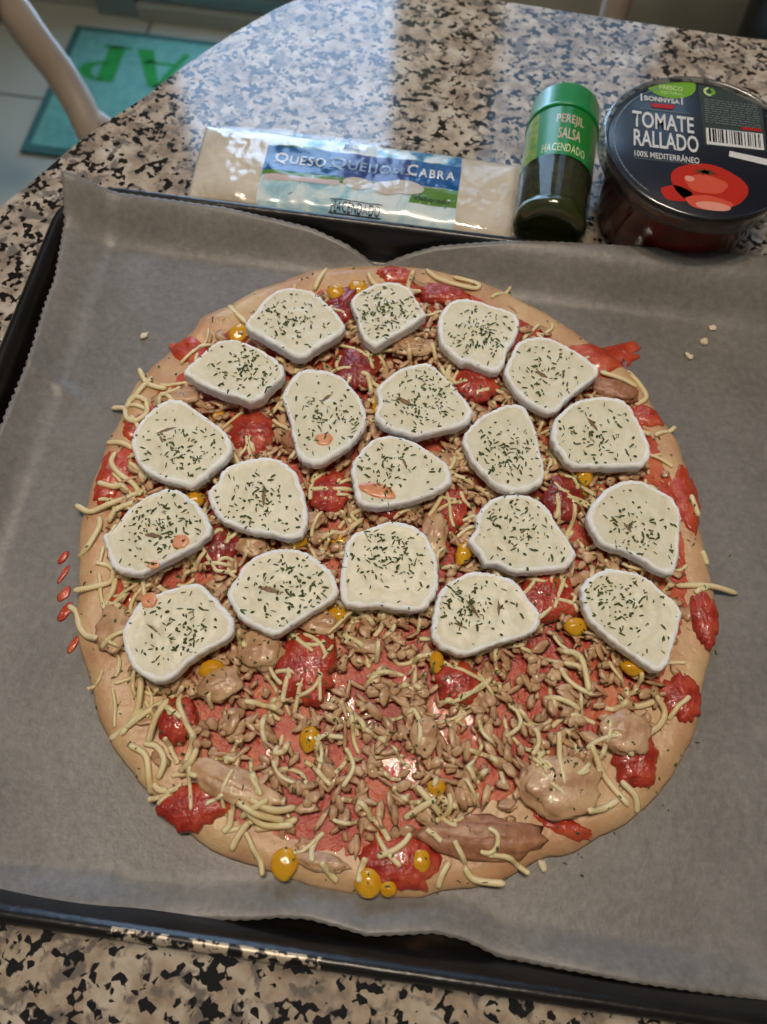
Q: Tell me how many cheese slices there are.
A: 20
